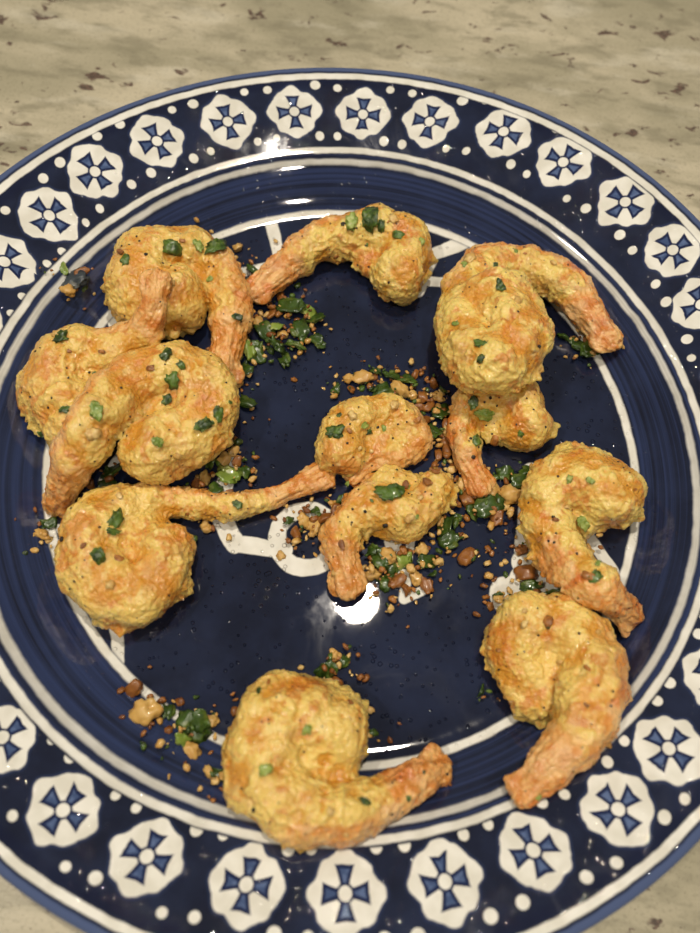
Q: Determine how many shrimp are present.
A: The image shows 12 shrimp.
